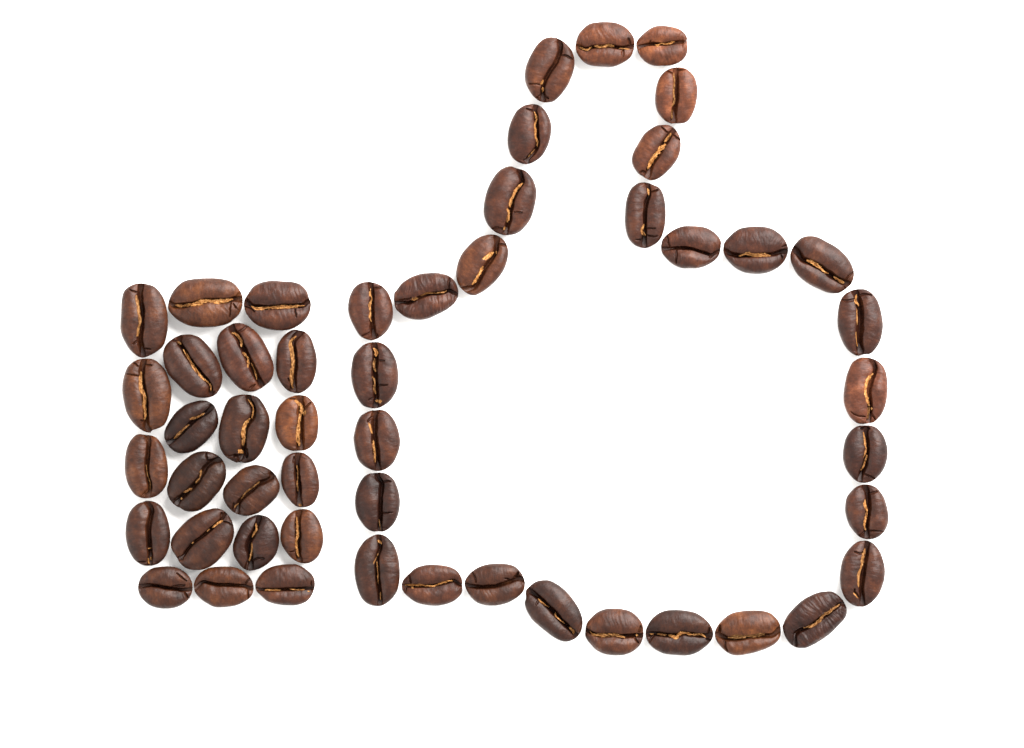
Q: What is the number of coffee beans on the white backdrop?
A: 51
